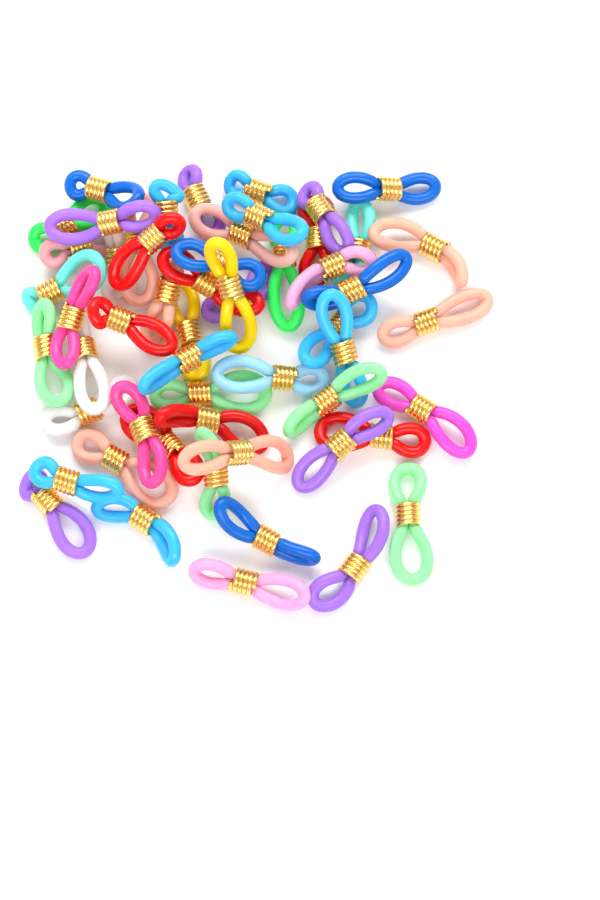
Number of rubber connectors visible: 55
